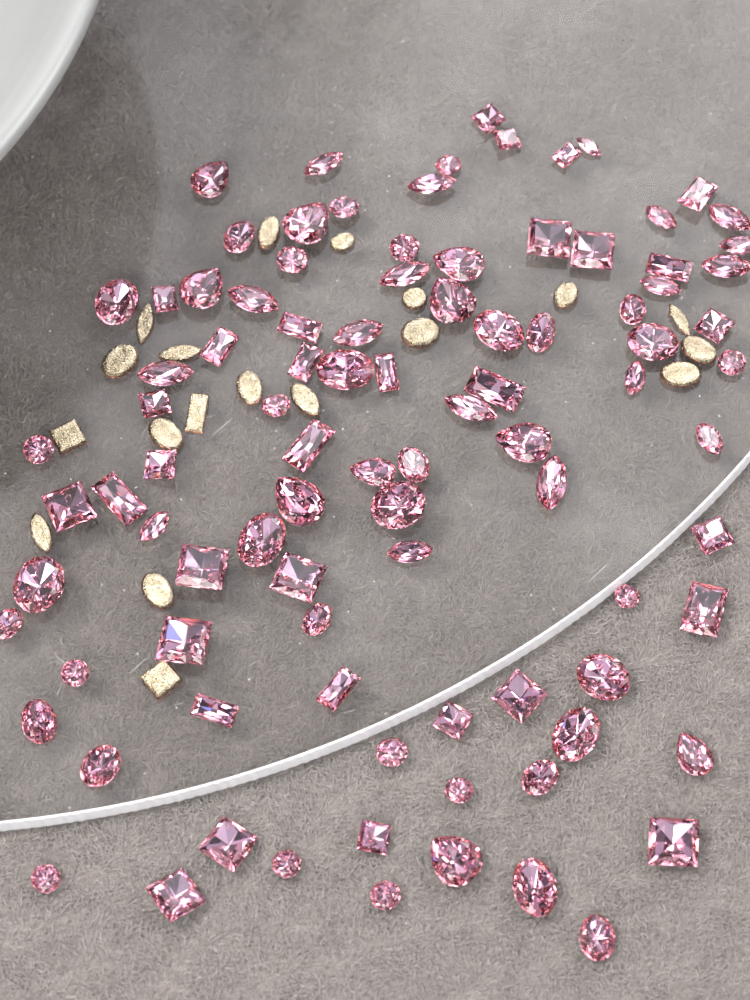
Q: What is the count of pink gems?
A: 94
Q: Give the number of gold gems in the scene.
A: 19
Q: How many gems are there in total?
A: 113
